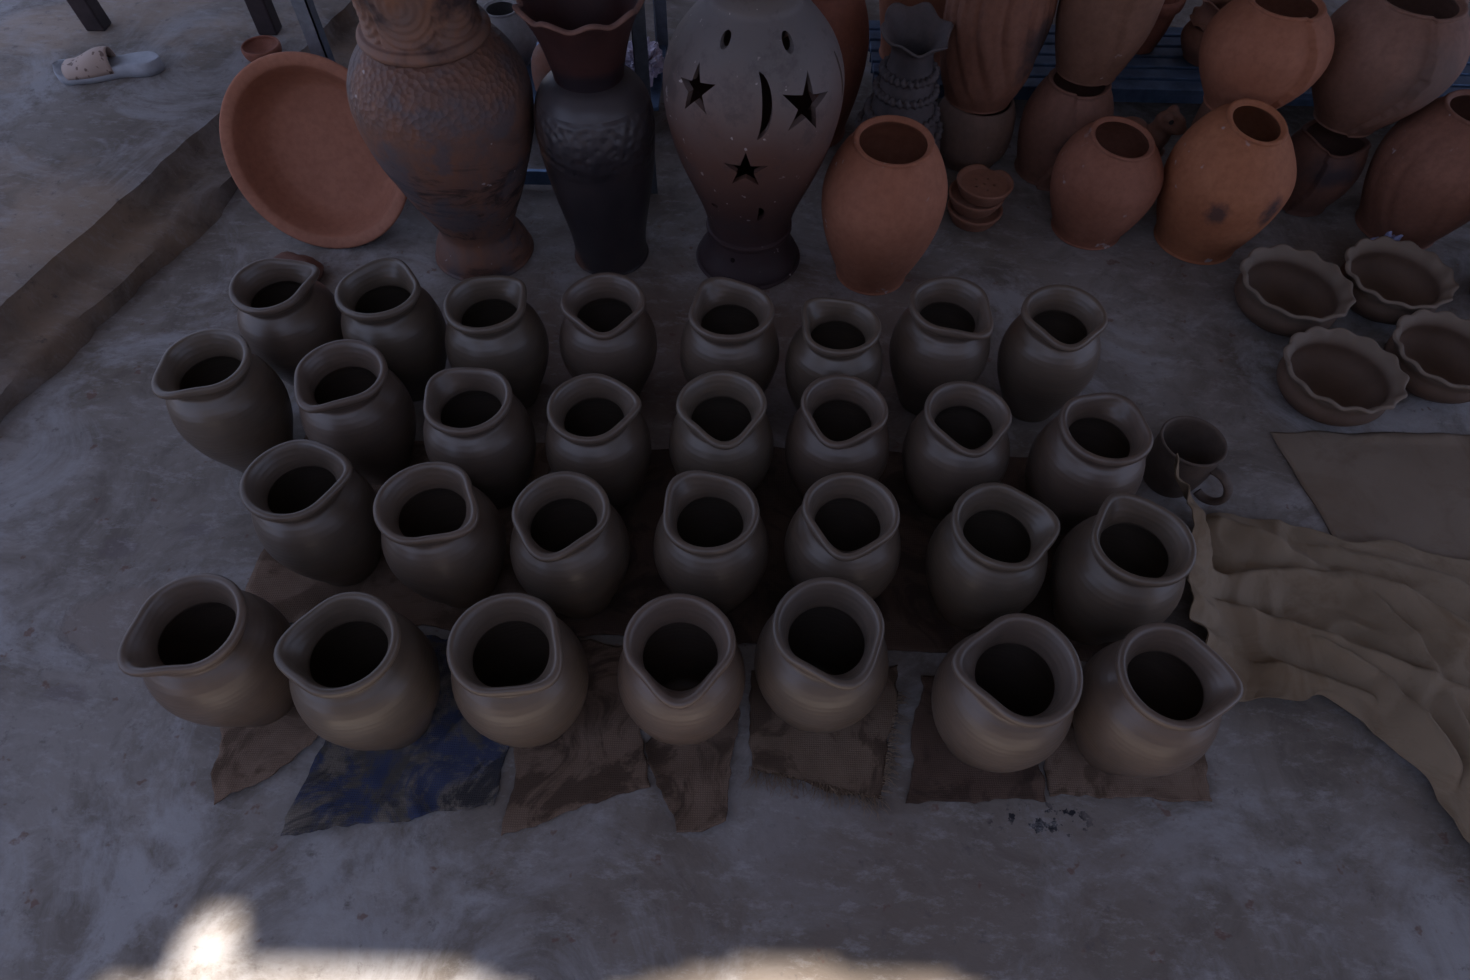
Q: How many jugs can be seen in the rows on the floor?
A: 30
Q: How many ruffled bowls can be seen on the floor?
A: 4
